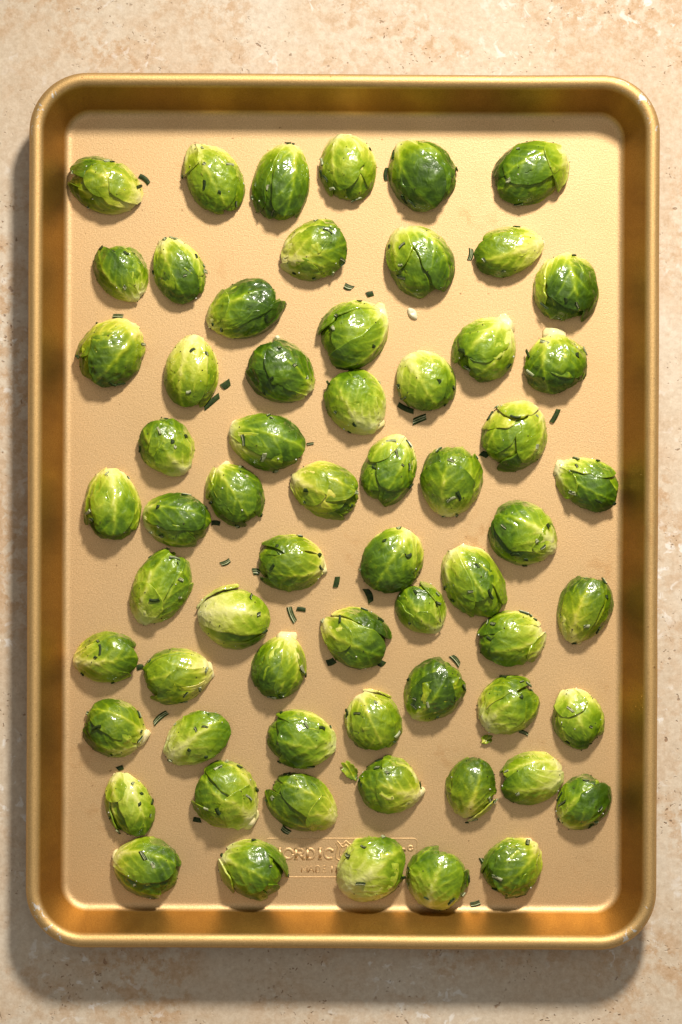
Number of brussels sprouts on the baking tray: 63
